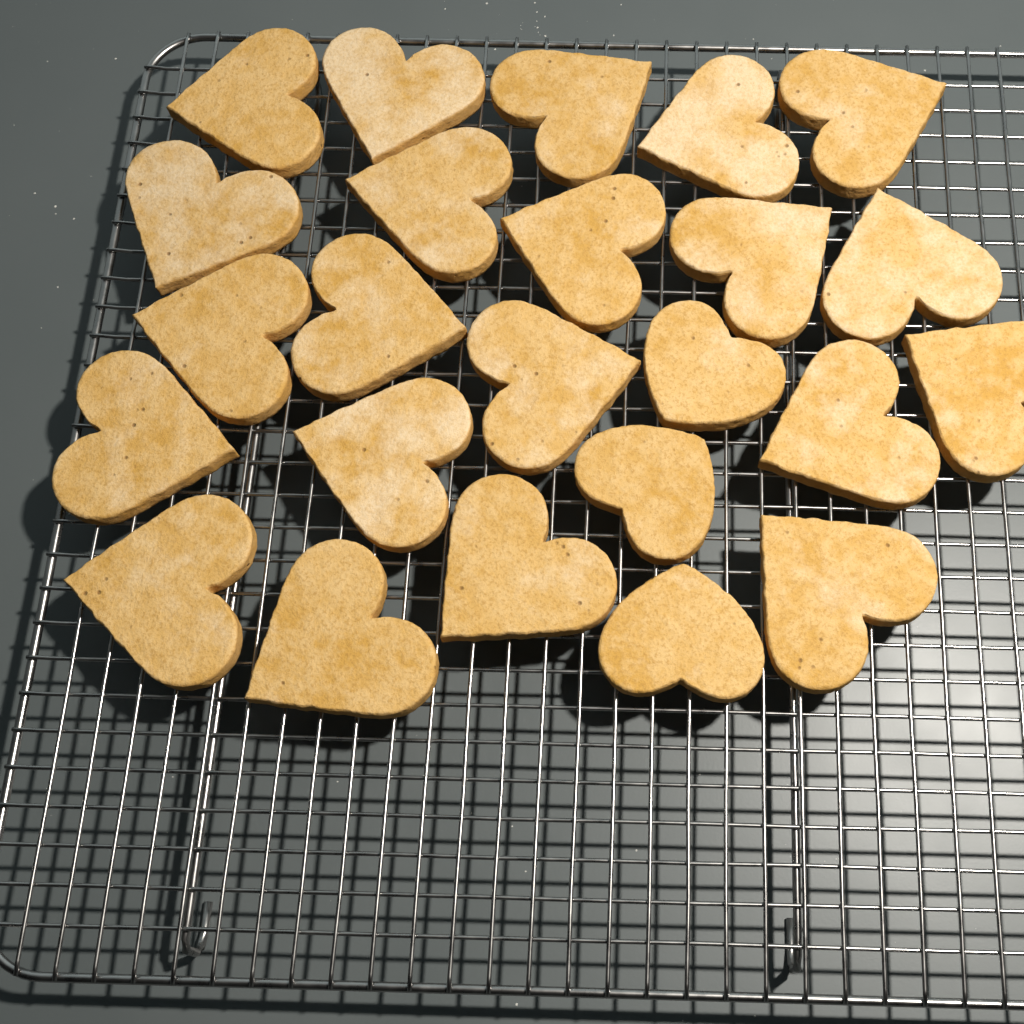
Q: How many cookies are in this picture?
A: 24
